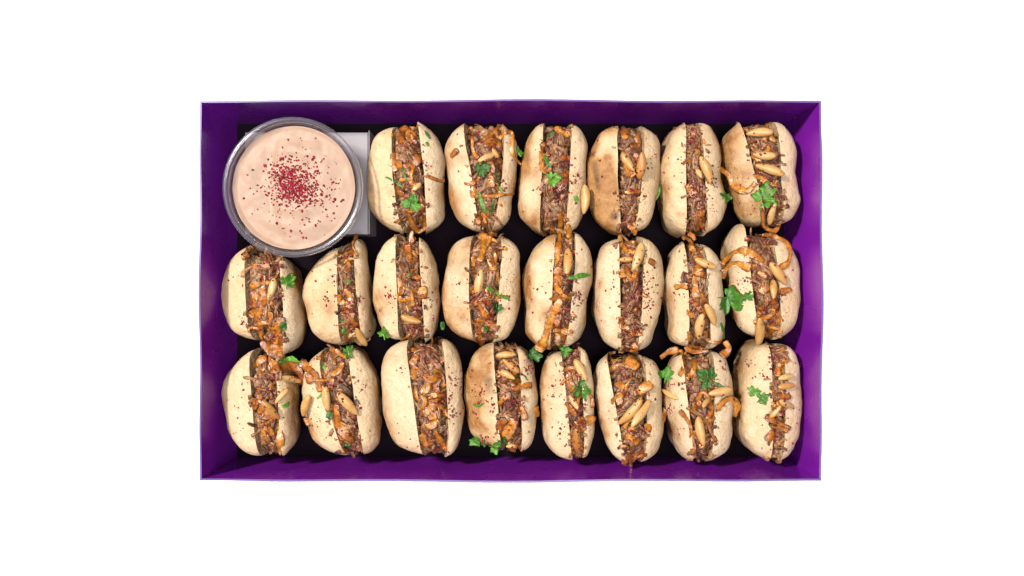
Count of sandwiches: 22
